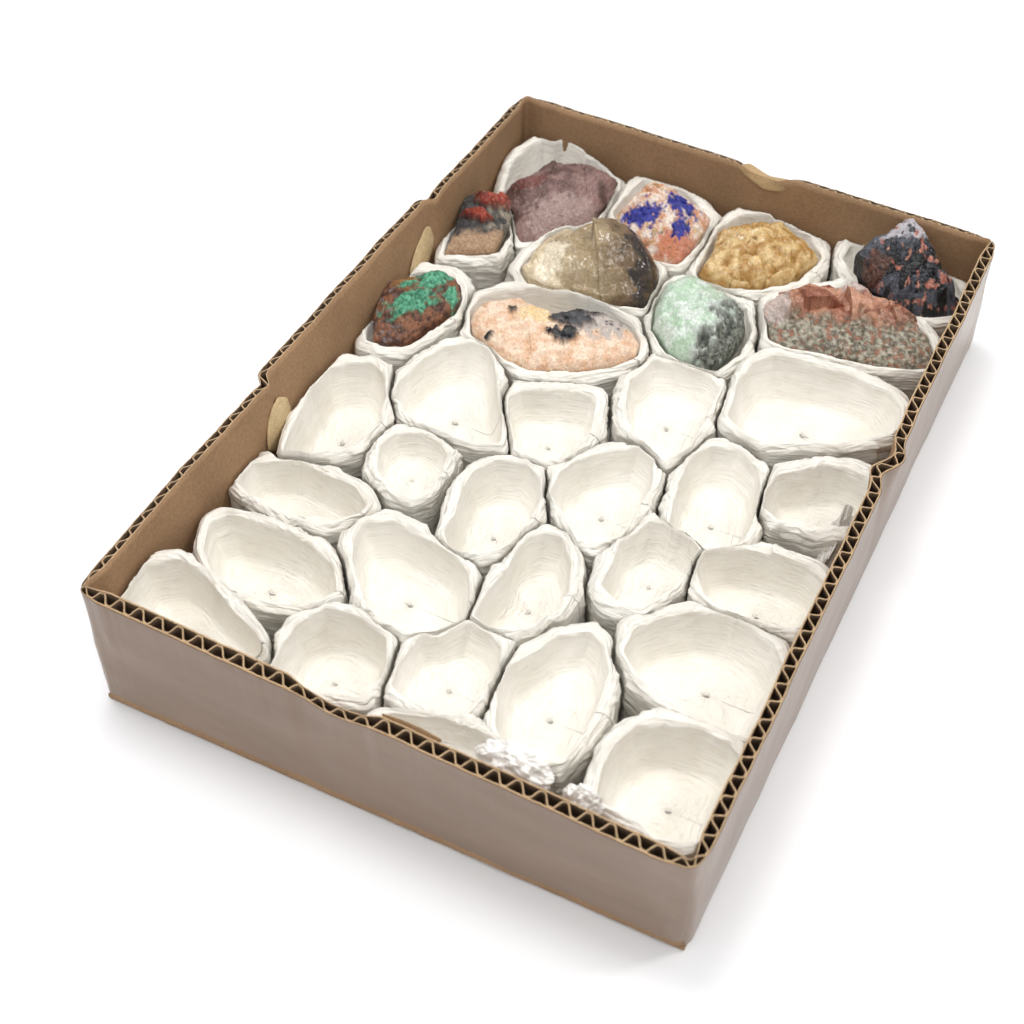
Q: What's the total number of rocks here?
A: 10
